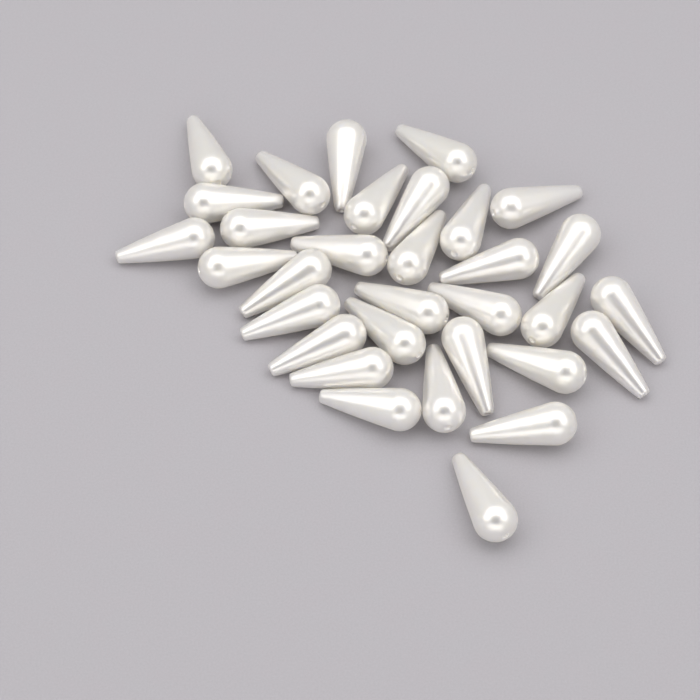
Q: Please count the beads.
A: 32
